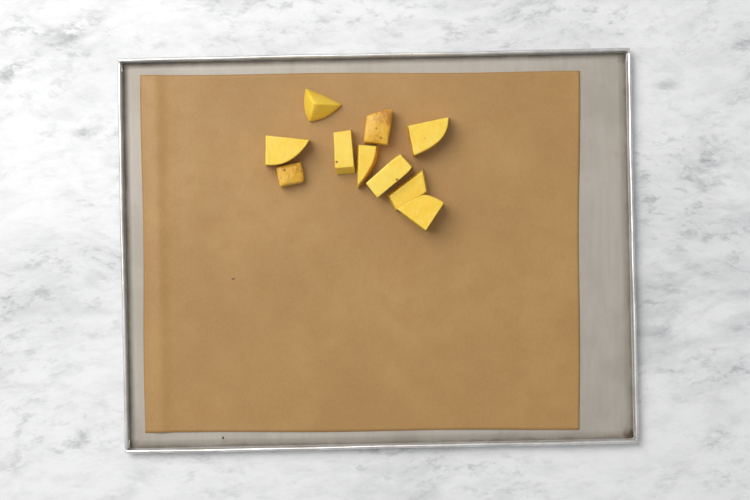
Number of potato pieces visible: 10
